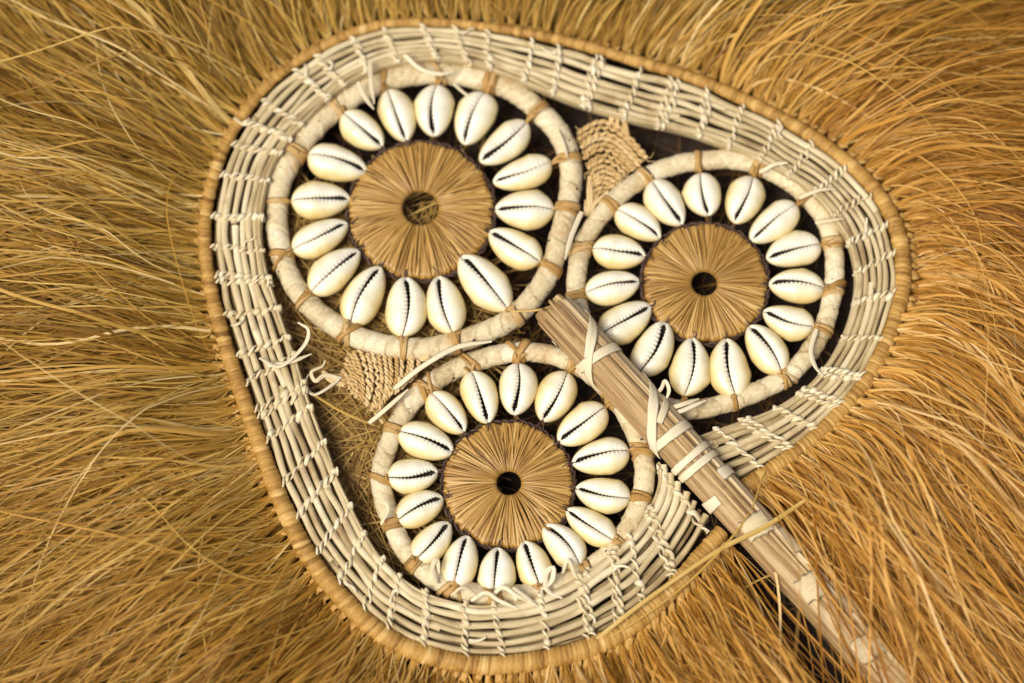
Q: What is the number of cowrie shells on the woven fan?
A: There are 47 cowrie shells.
